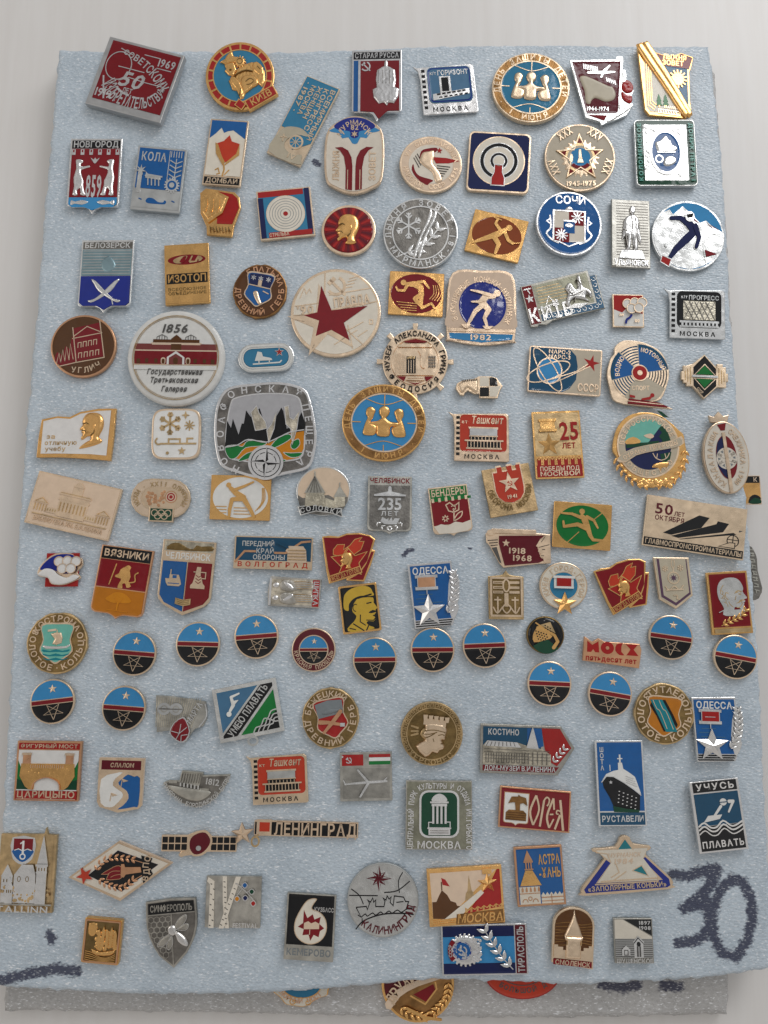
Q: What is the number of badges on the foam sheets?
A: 124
